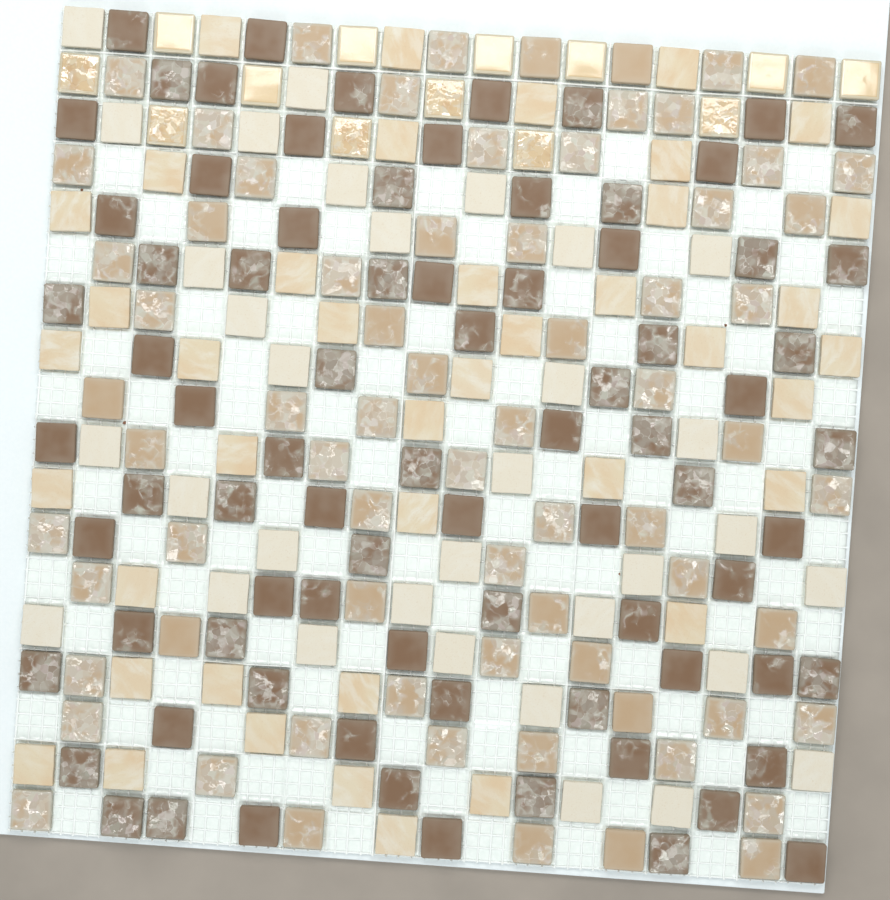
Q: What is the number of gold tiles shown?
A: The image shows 13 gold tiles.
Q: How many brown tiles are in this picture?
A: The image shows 80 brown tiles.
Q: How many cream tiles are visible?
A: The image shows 74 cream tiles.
